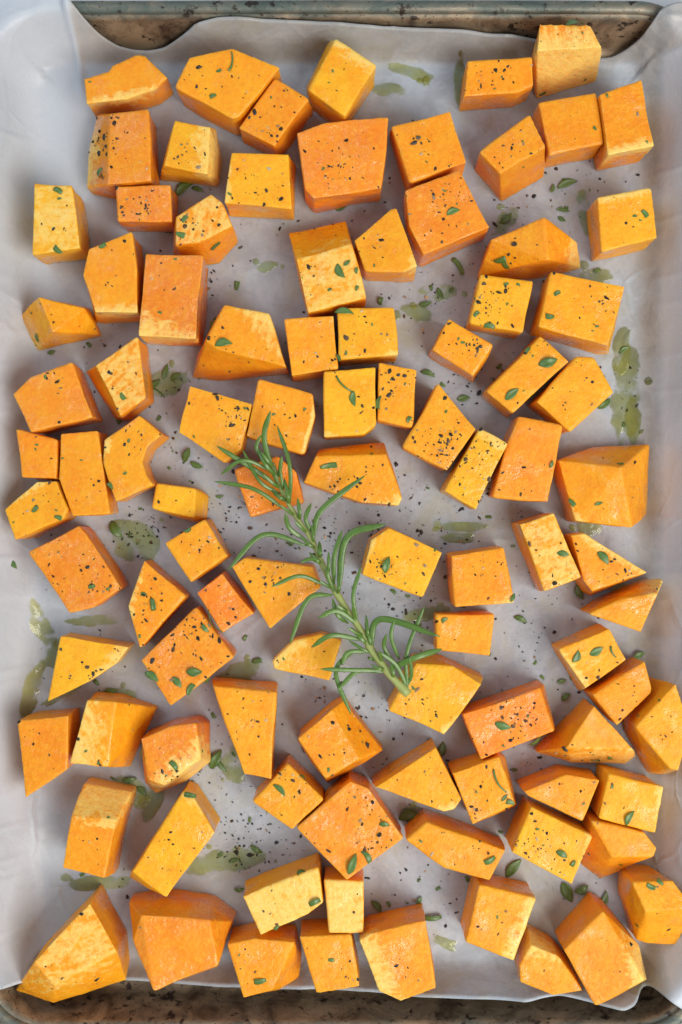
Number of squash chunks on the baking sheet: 97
